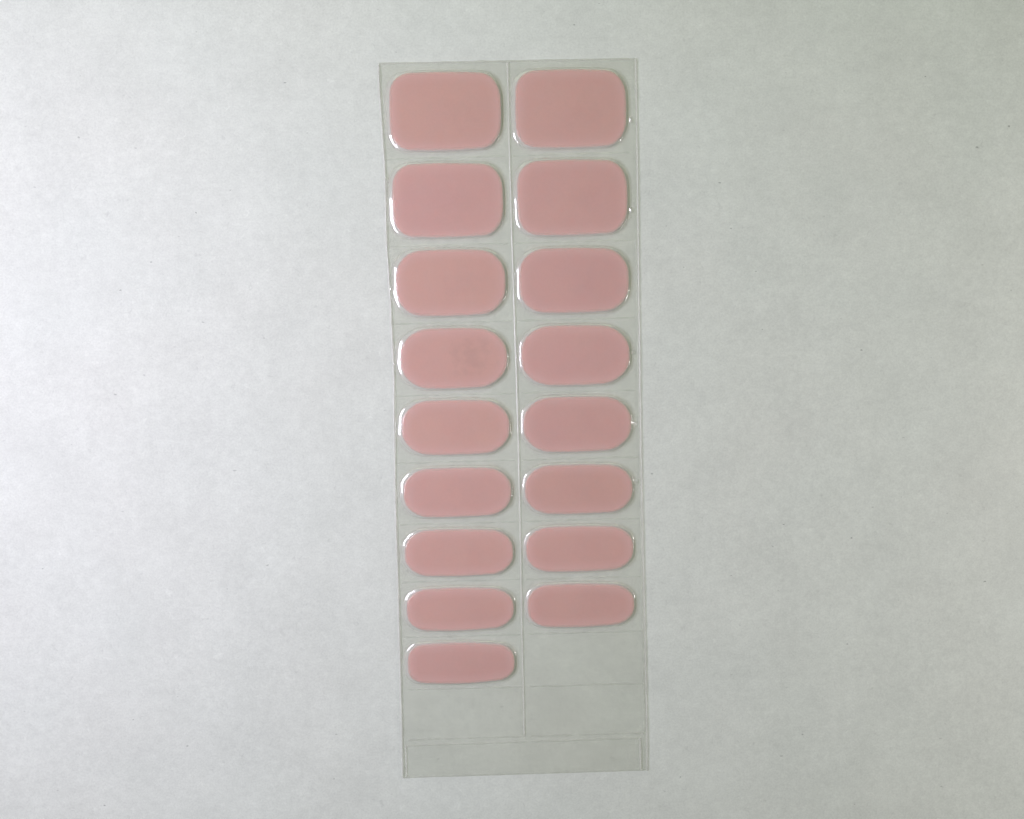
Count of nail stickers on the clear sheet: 17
